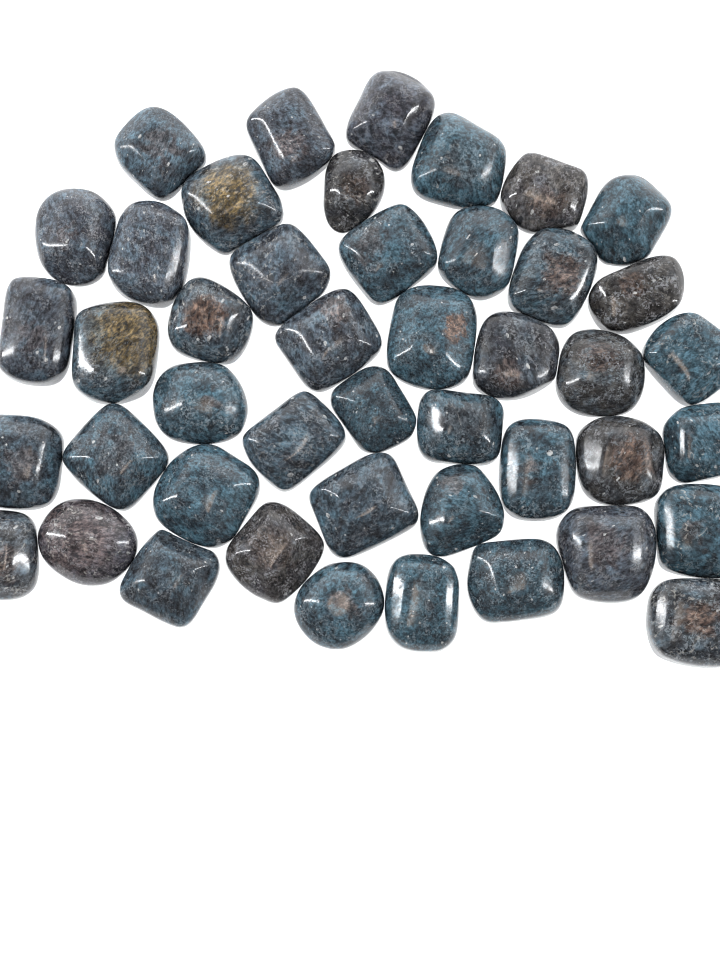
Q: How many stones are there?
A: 45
